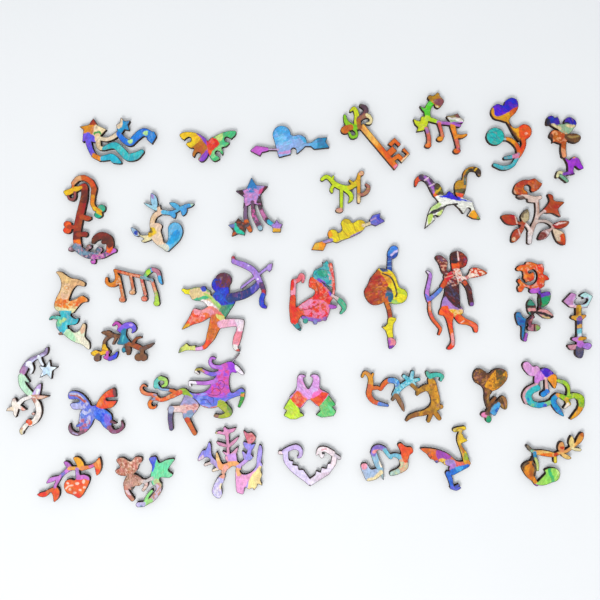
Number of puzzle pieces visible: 37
